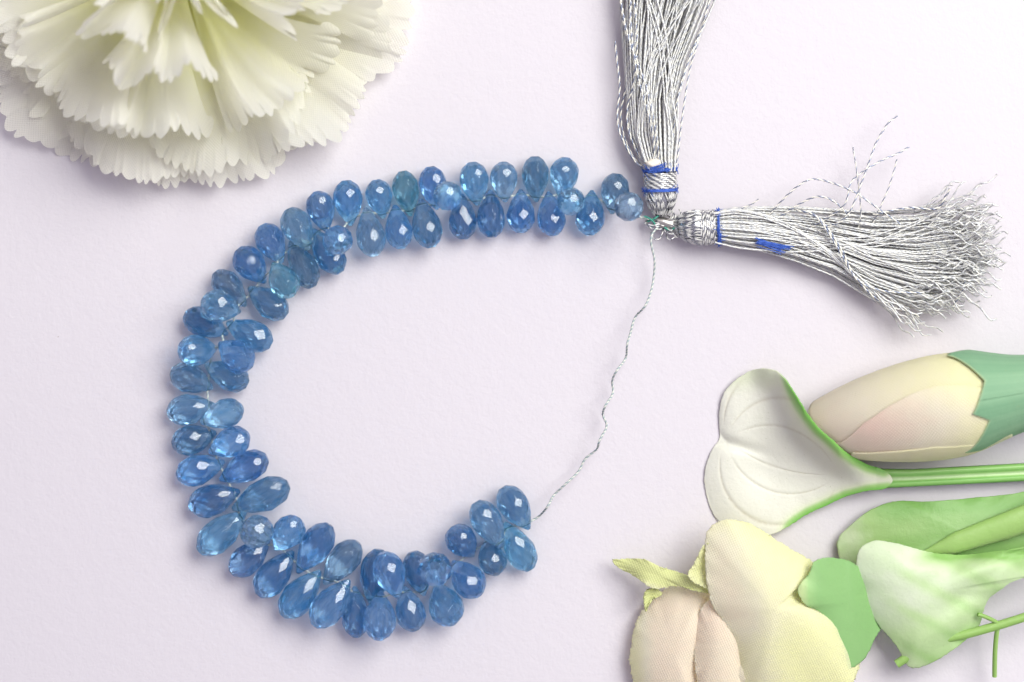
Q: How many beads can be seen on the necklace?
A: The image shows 68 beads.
